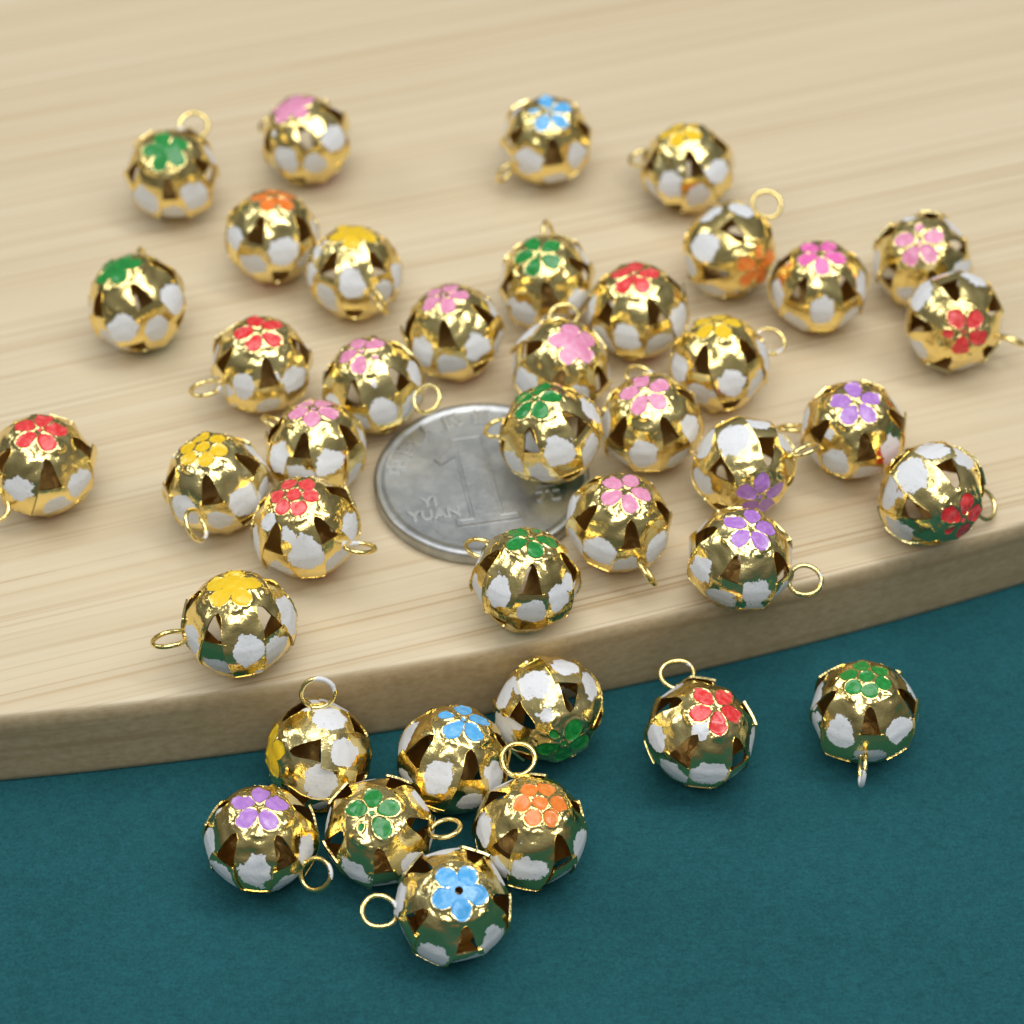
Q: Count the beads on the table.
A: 40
